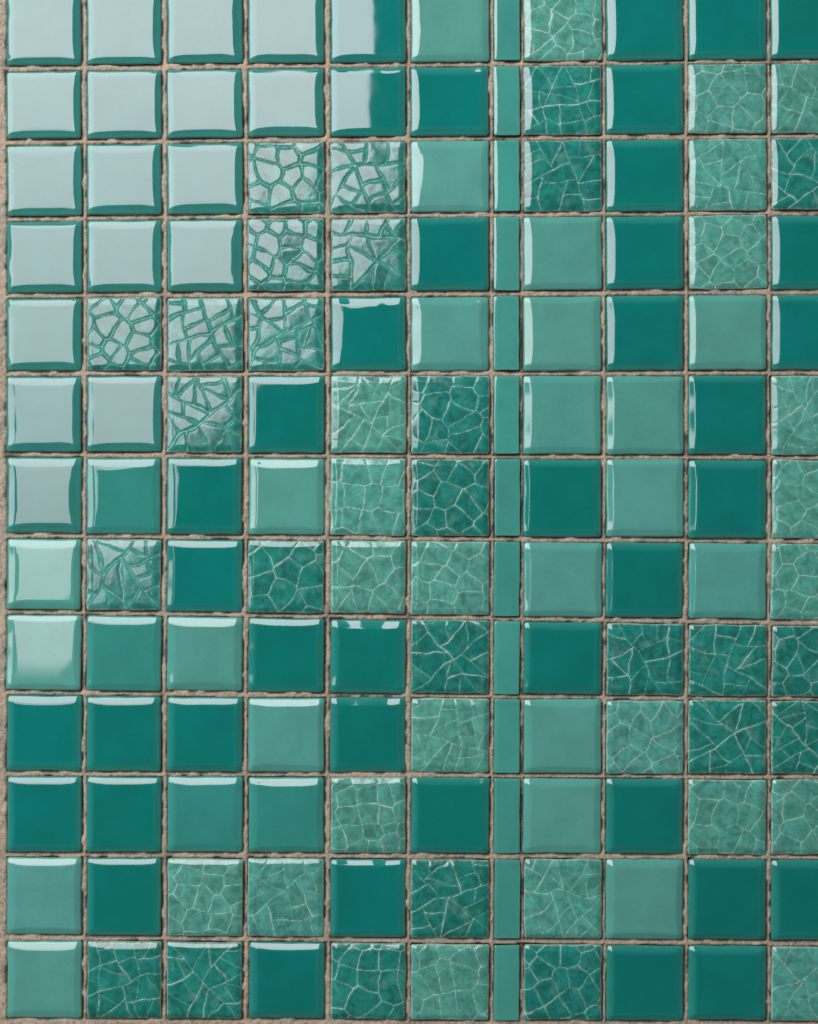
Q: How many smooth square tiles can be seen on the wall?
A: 82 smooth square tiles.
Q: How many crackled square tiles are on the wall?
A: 48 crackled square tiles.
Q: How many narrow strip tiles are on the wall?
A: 13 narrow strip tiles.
